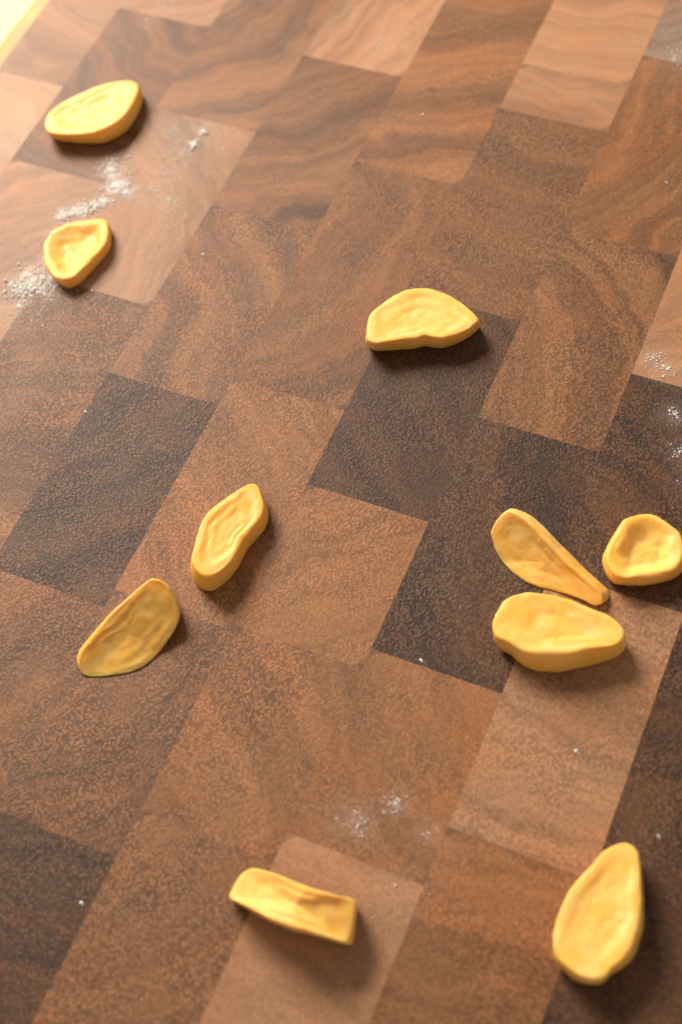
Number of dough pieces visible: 10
